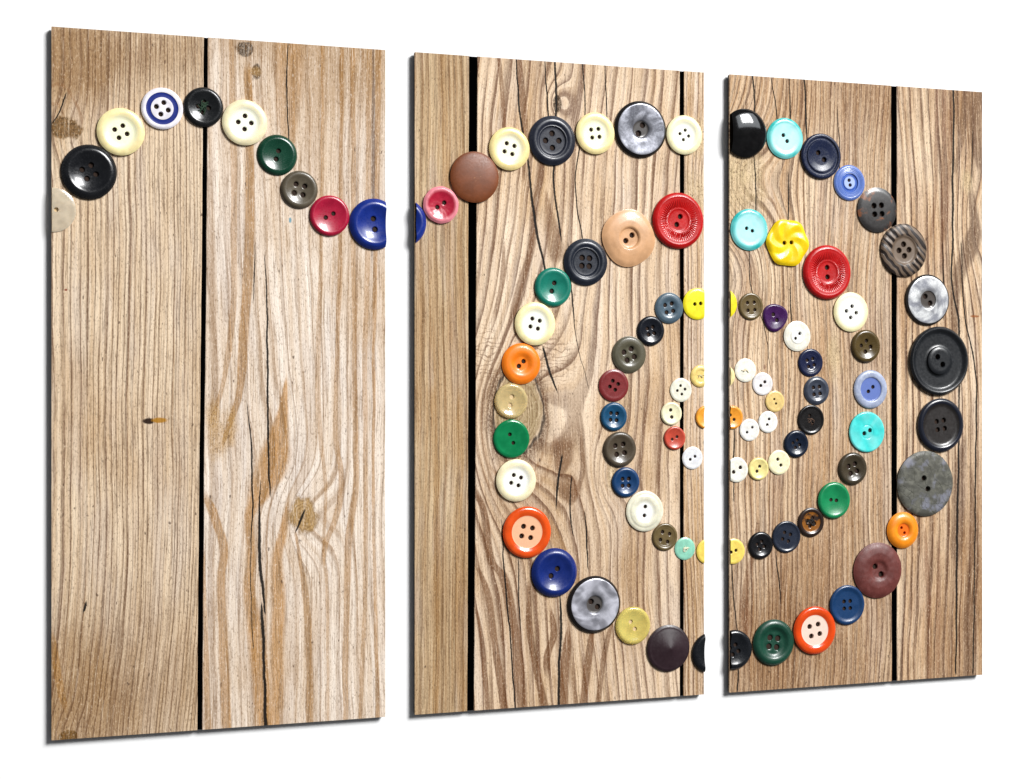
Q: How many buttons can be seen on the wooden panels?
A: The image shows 98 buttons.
